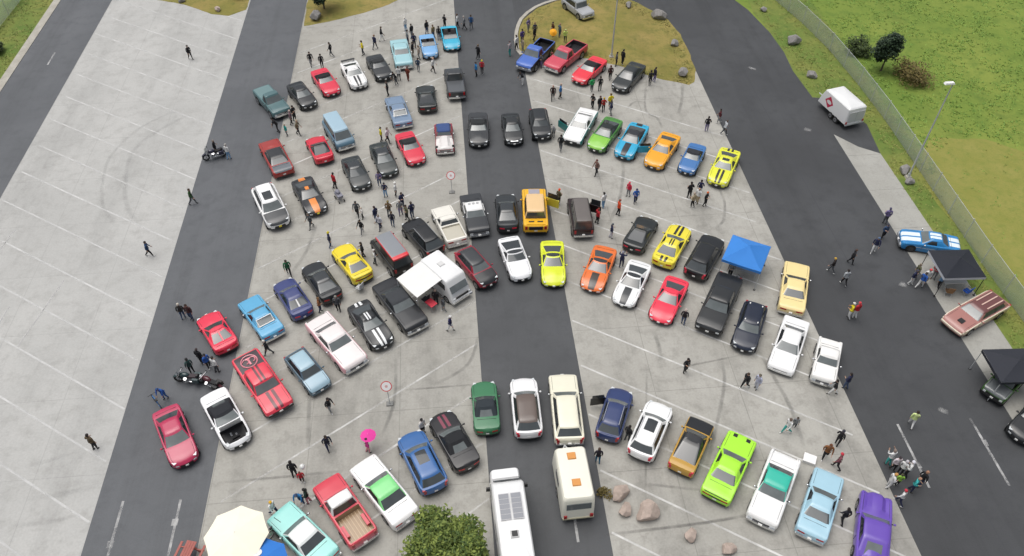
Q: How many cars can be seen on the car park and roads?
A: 86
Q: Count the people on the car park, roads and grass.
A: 167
